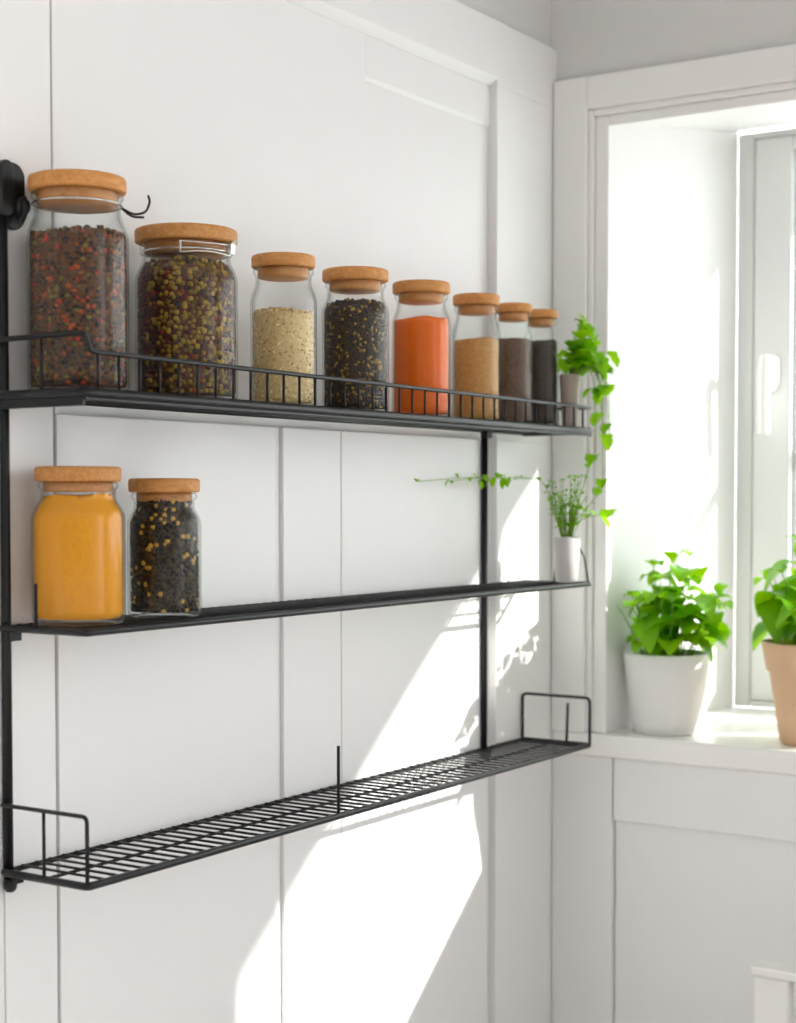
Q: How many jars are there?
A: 10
